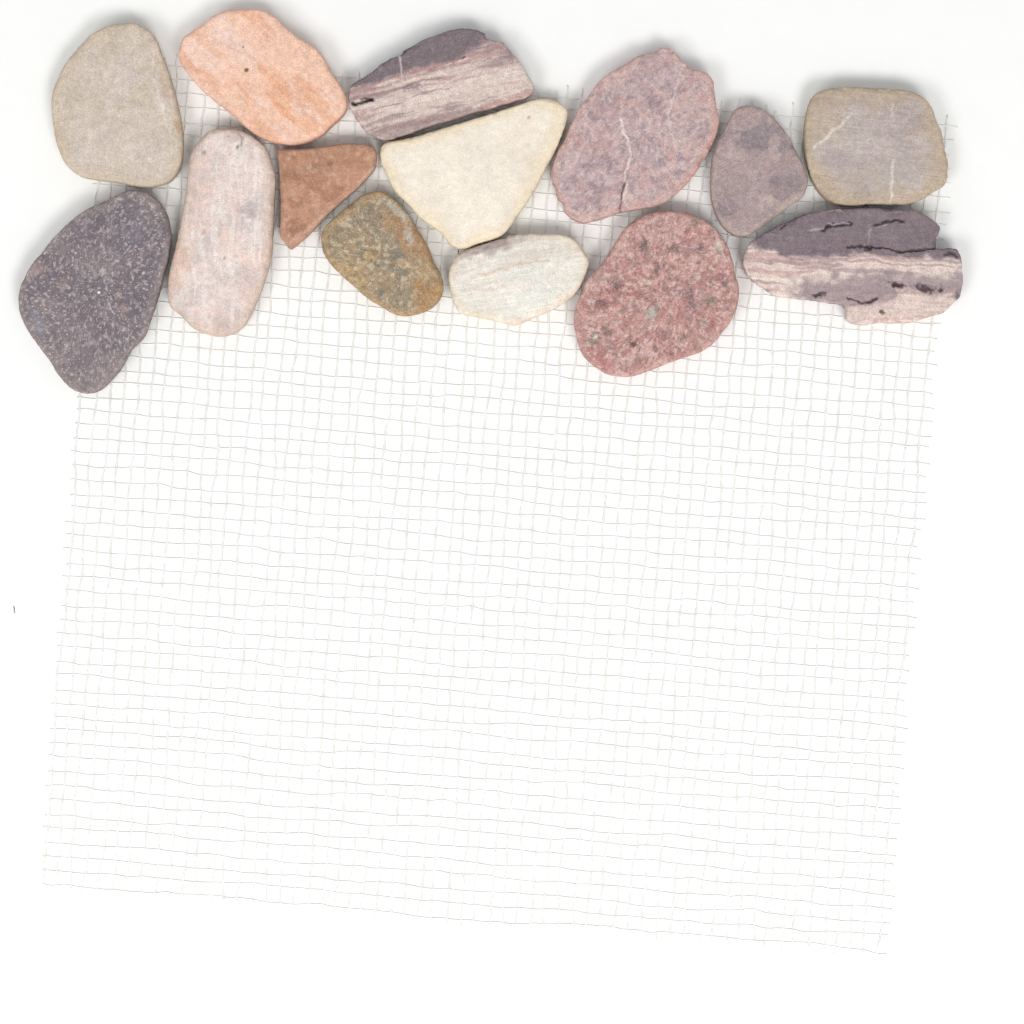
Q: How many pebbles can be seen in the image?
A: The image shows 14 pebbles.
